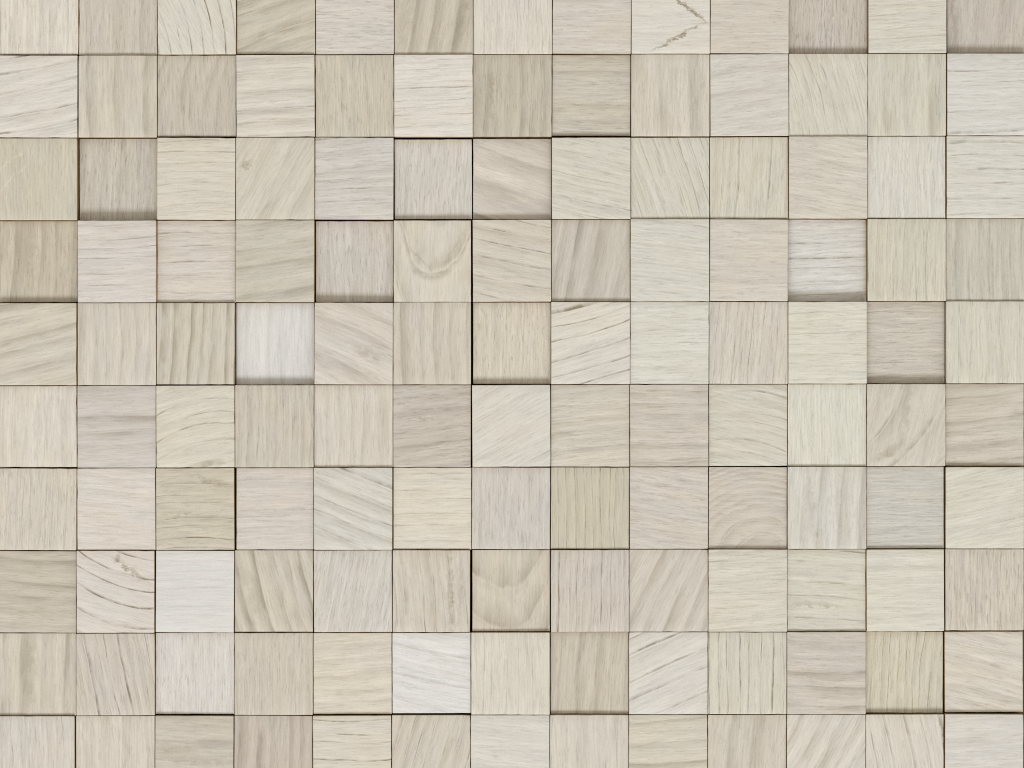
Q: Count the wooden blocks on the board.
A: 130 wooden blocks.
